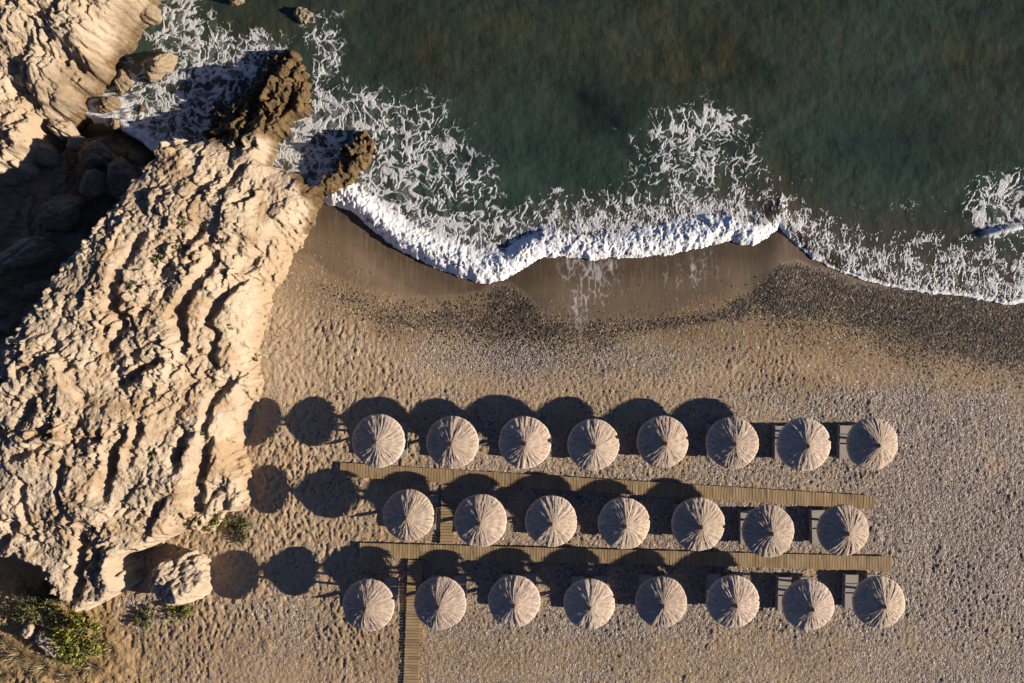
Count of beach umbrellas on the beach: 23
